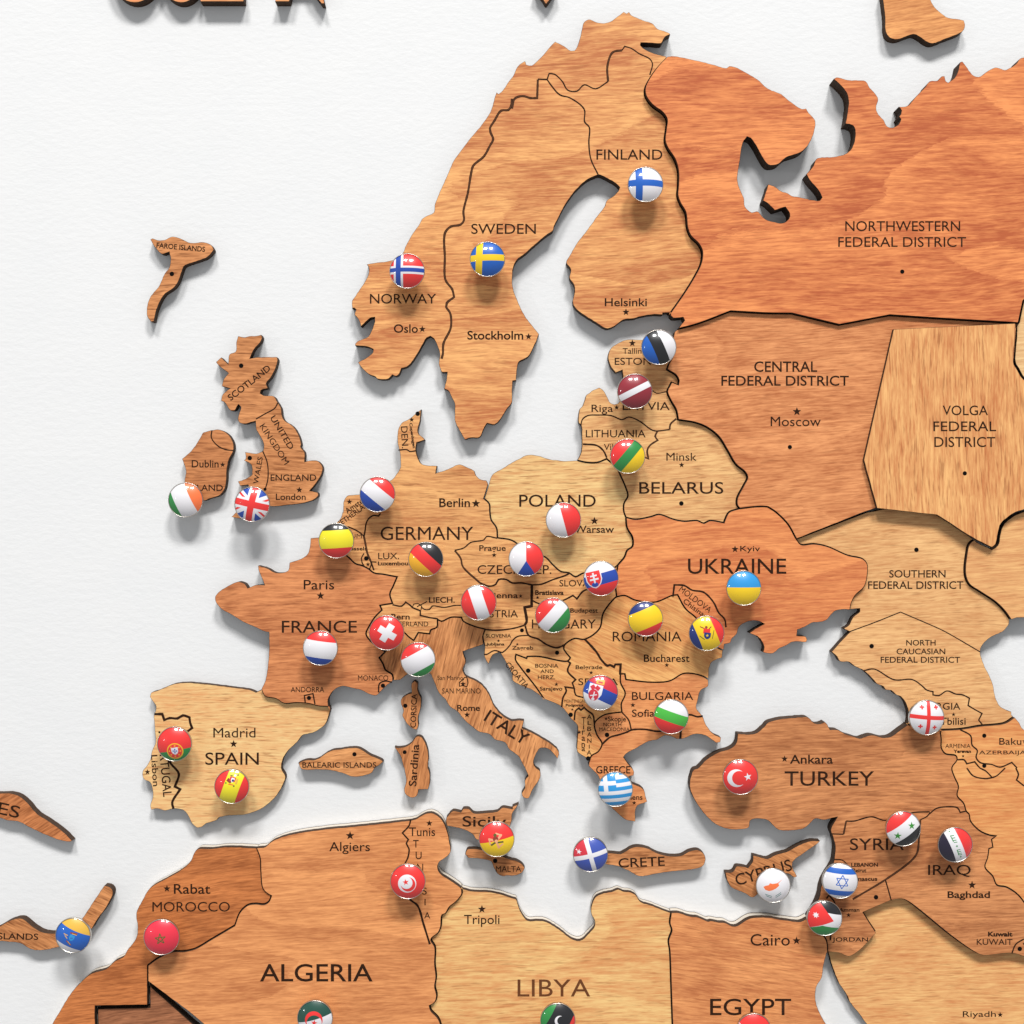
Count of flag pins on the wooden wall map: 42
